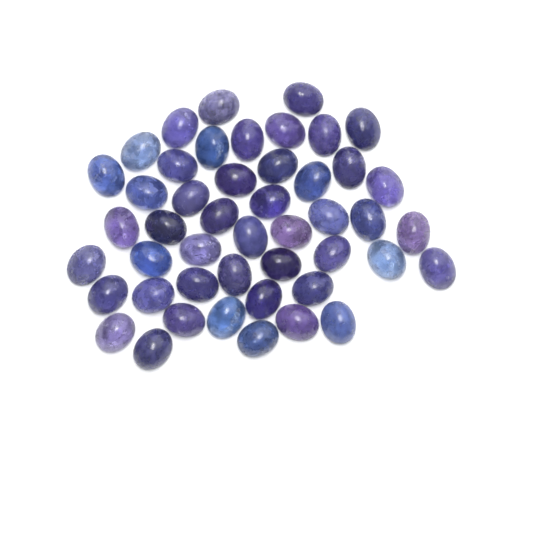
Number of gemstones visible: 47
